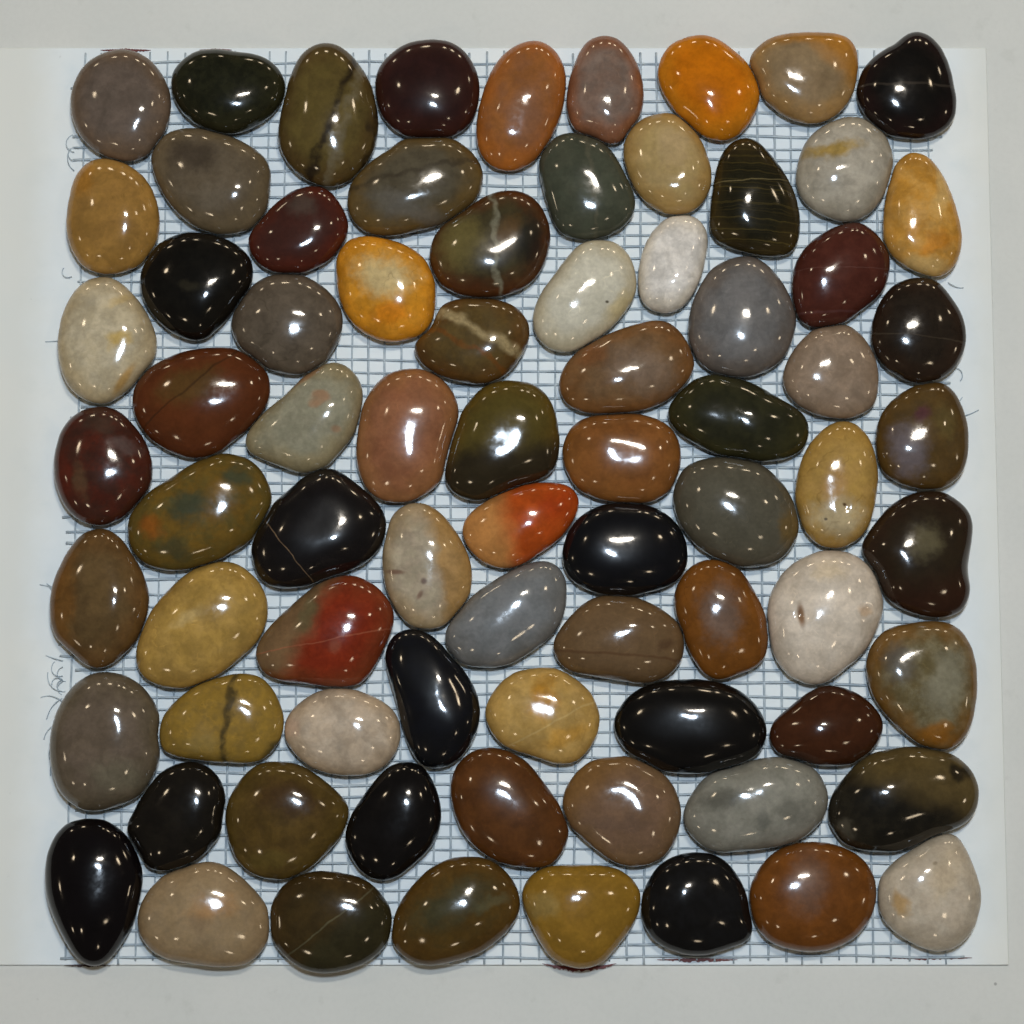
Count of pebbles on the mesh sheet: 77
